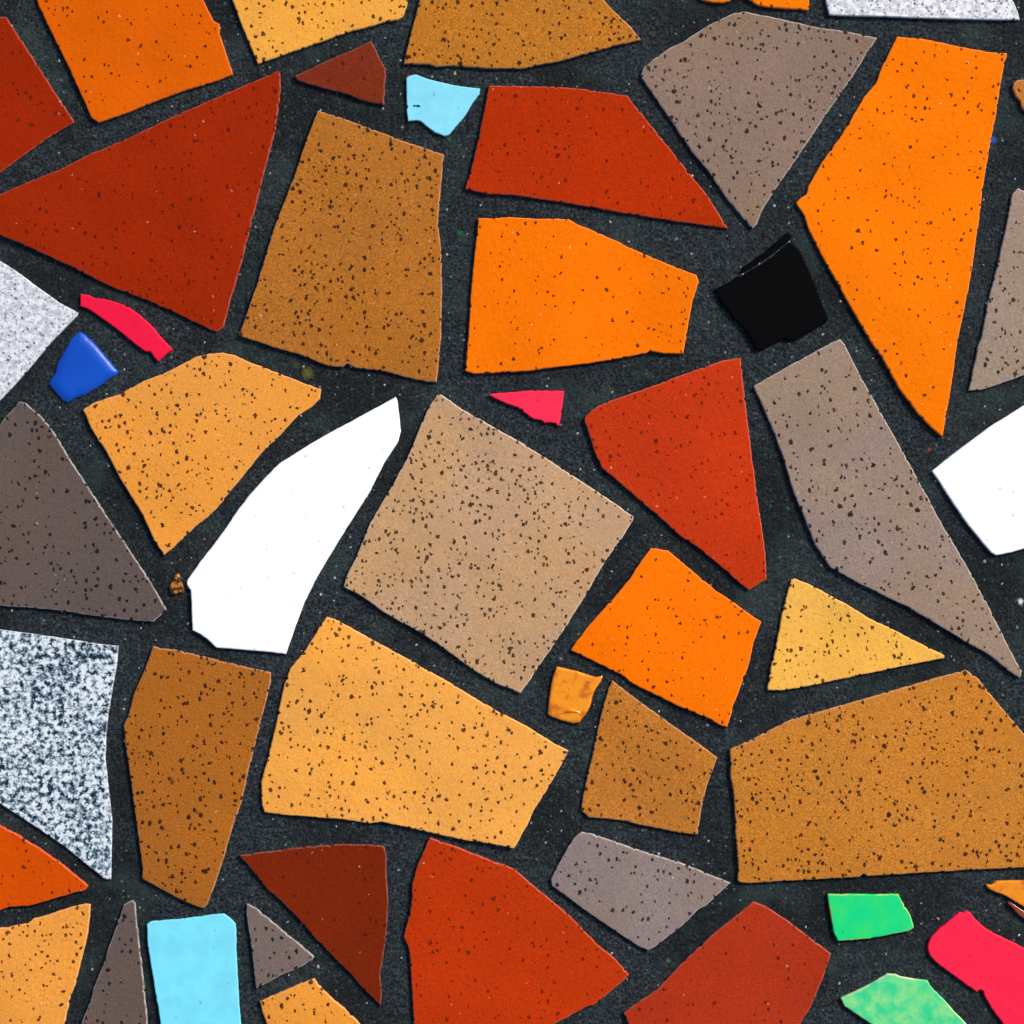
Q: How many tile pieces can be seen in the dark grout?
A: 52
